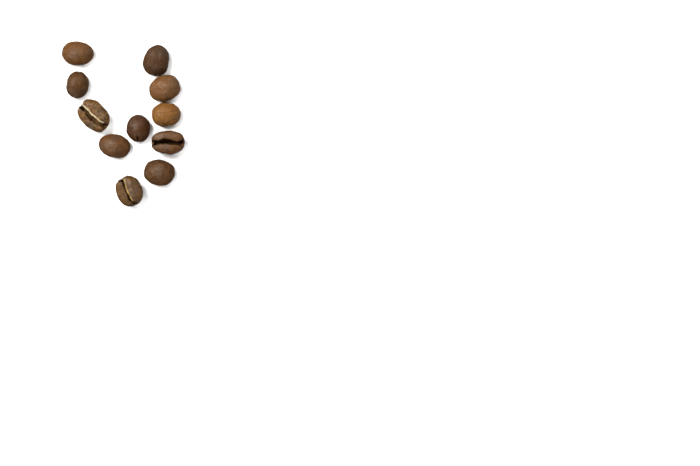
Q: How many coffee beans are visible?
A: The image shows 11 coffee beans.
